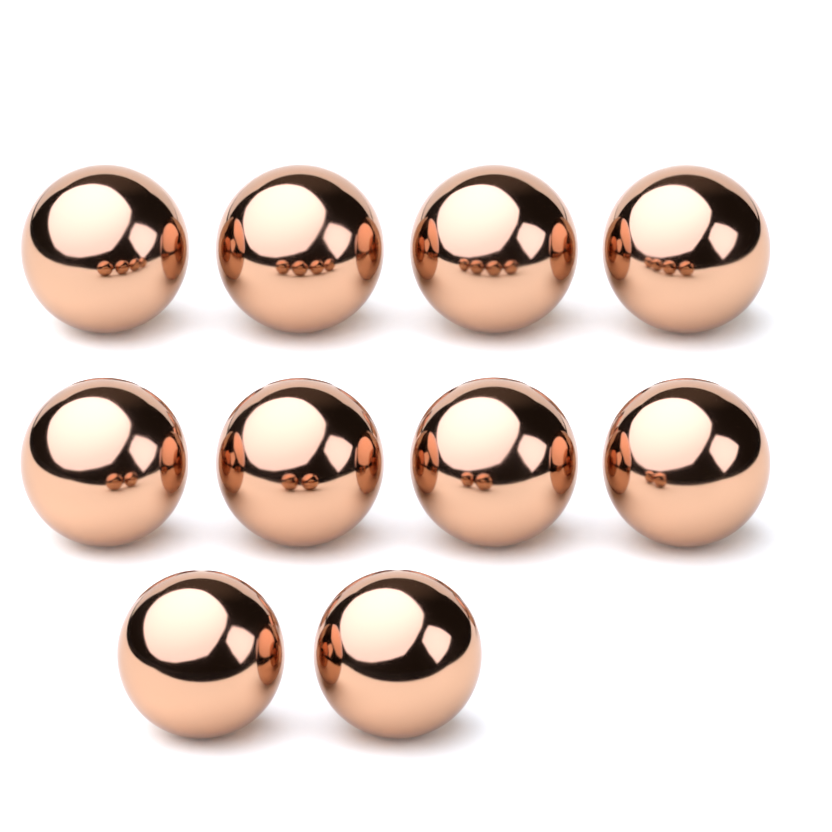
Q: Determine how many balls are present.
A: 10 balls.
